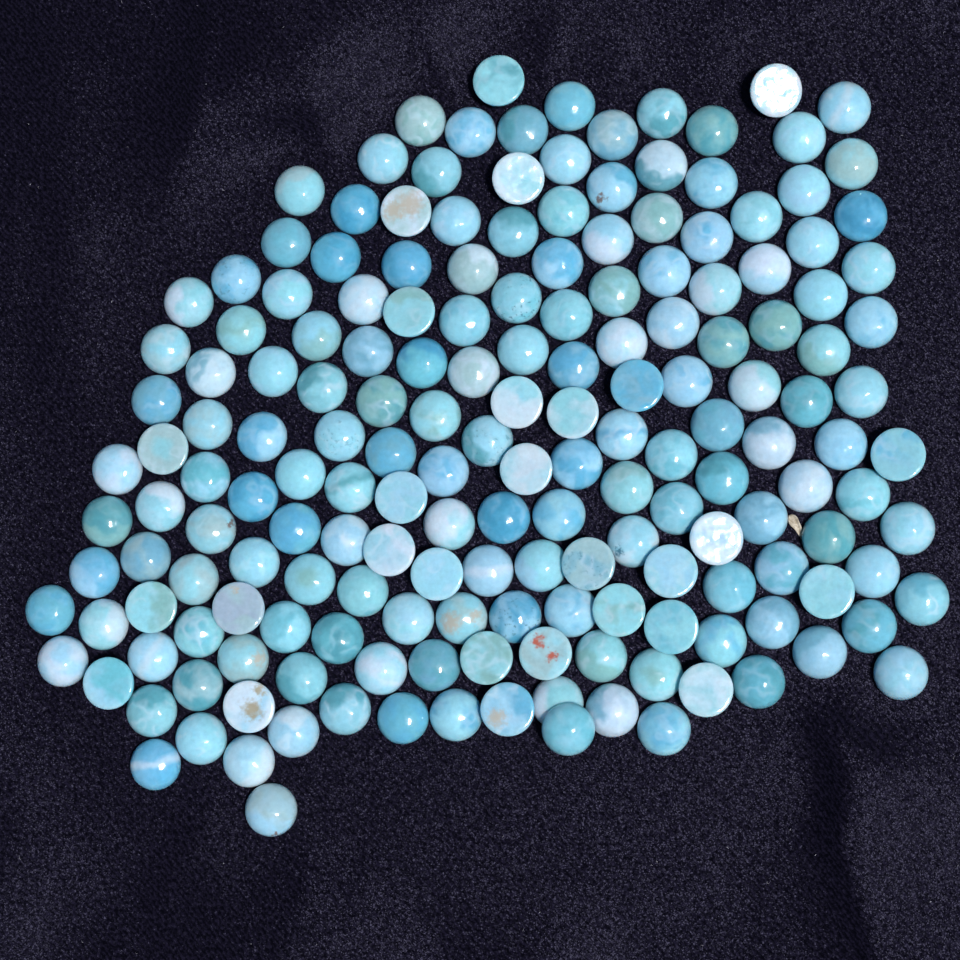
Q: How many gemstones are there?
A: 181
